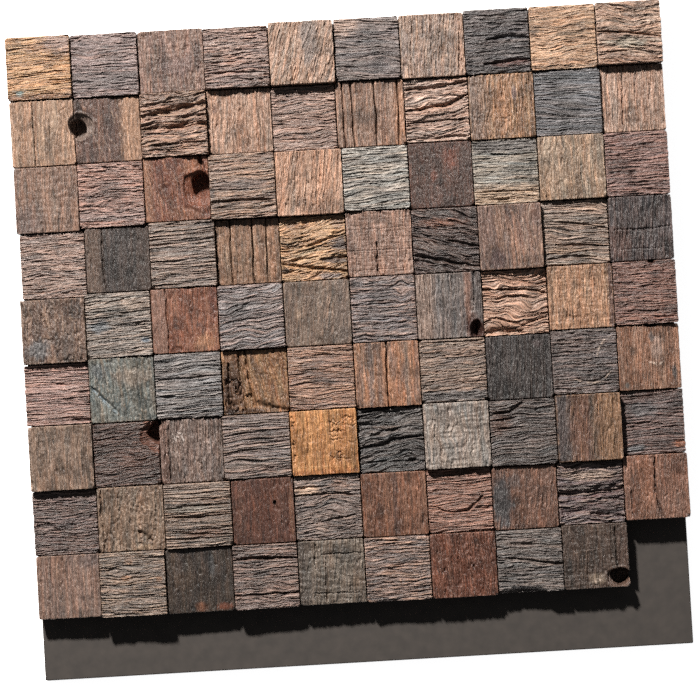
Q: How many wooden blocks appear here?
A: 89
